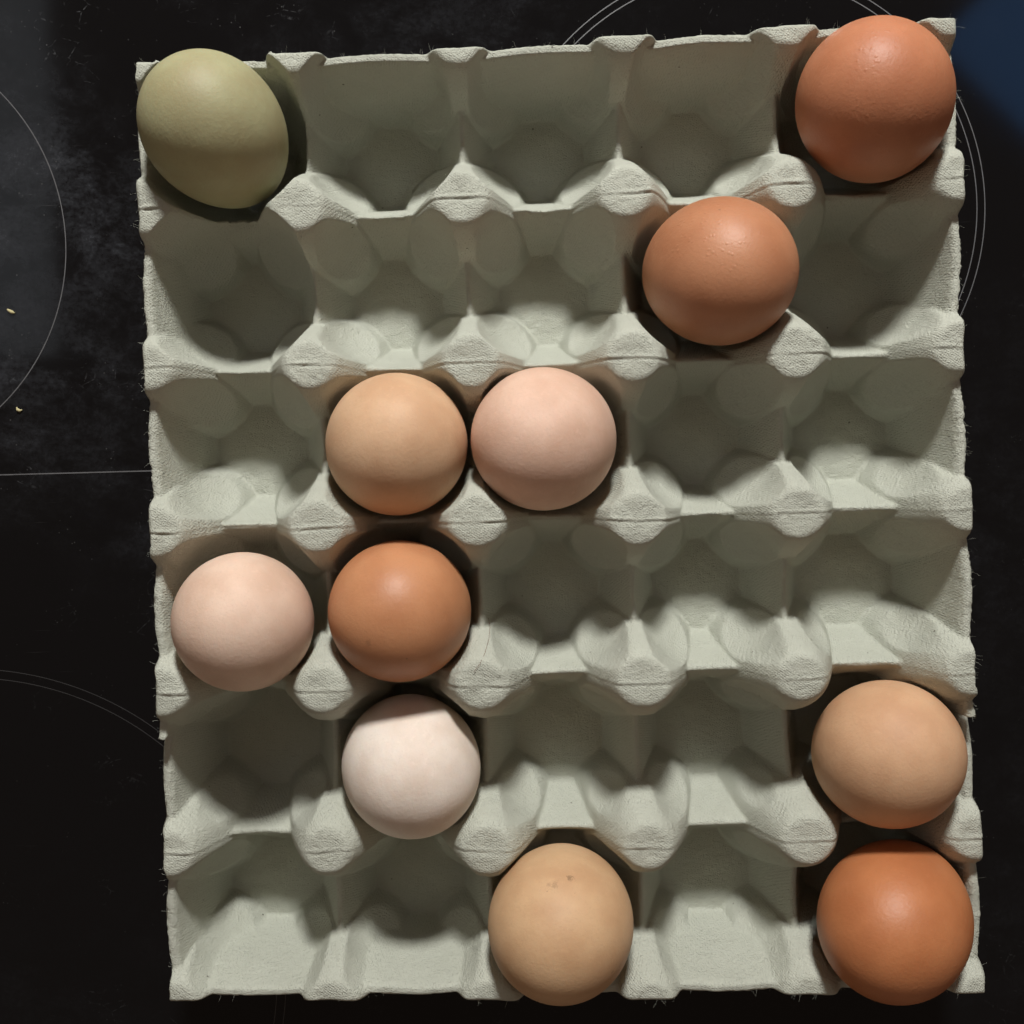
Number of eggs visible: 11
